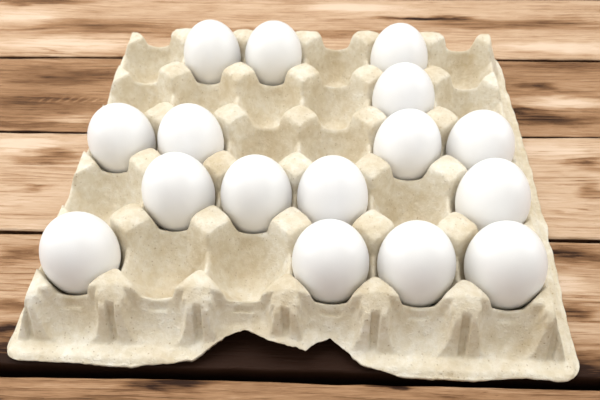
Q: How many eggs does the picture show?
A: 16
